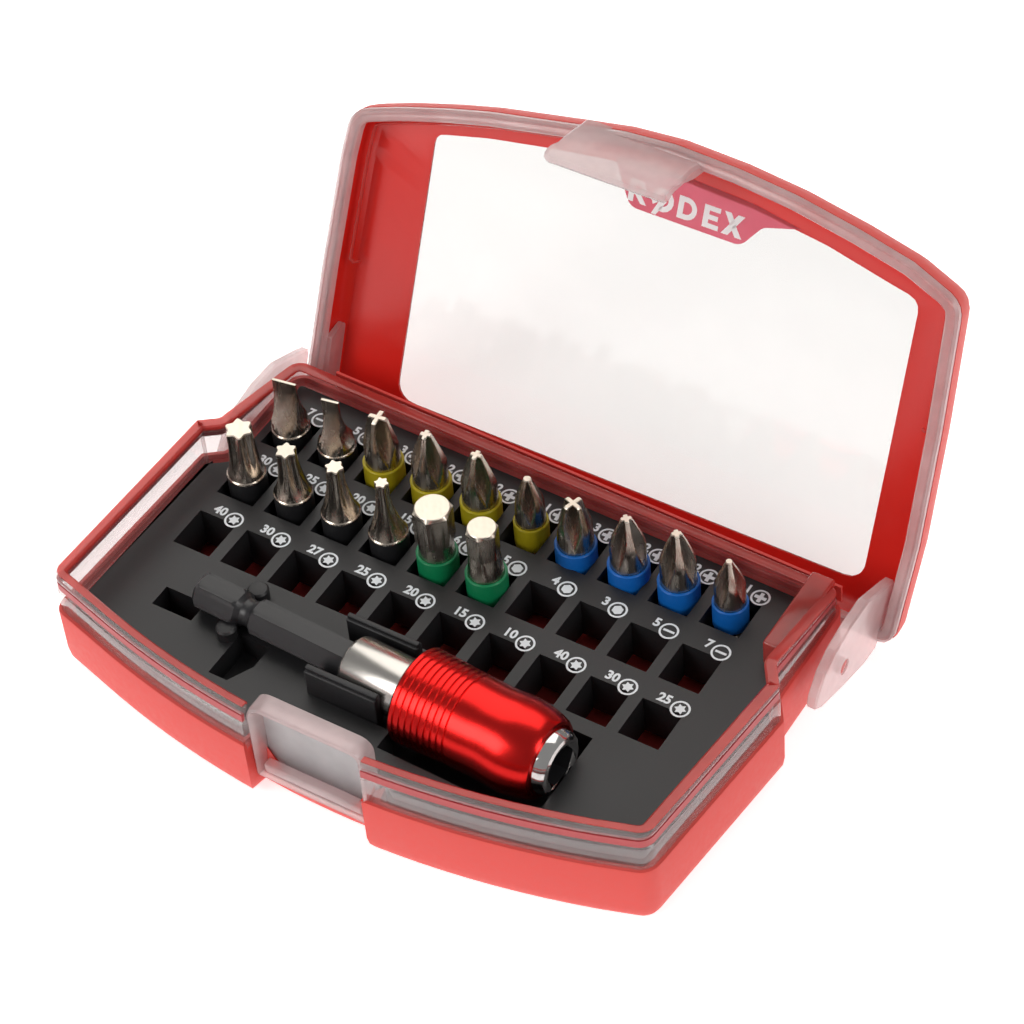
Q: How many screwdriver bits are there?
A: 16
